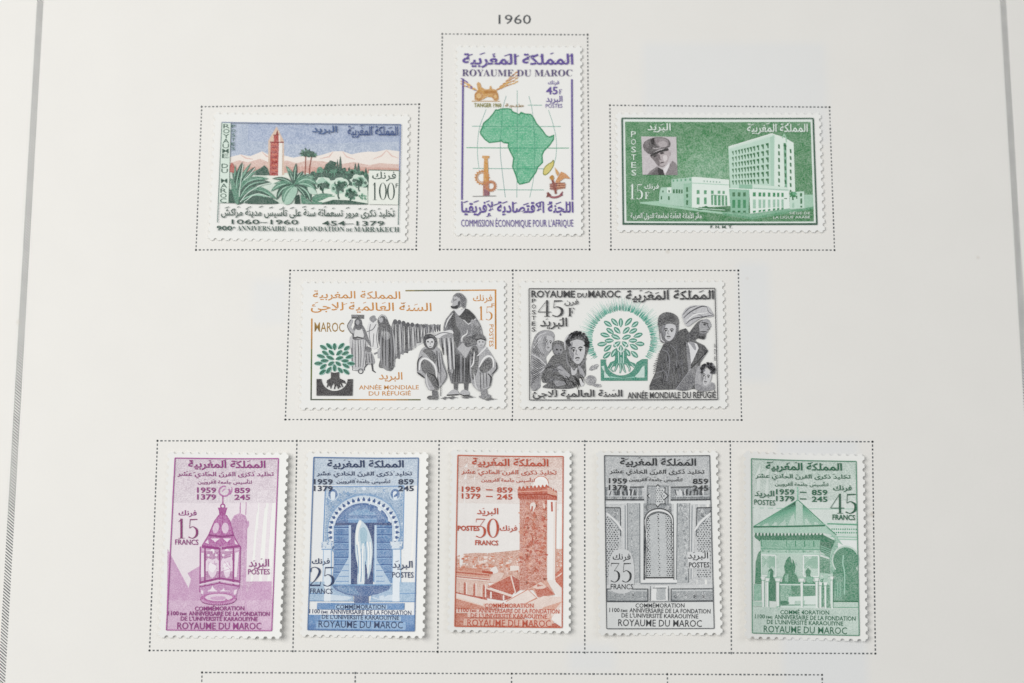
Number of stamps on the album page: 10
